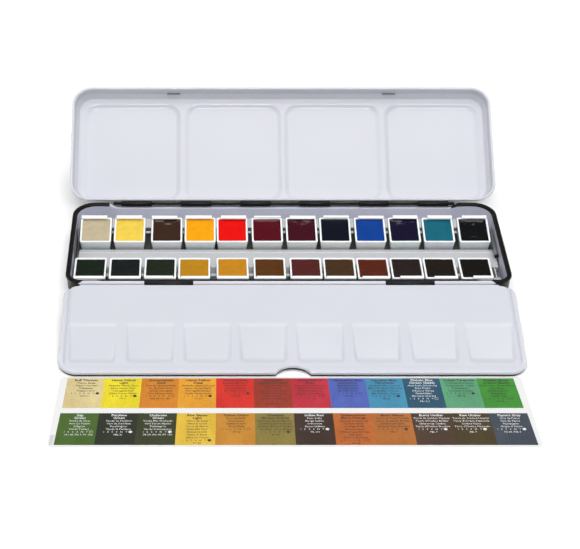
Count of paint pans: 24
